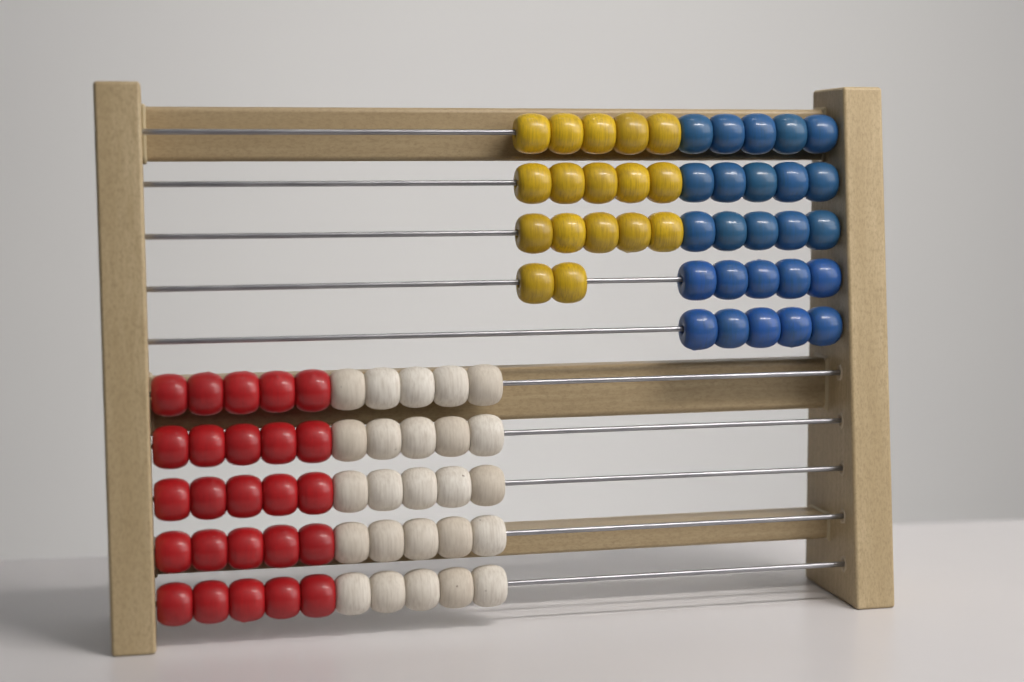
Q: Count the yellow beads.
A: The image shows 17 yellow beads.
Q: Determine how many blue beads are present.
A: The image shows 25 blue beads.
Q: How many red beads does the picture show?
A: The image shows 25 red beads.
